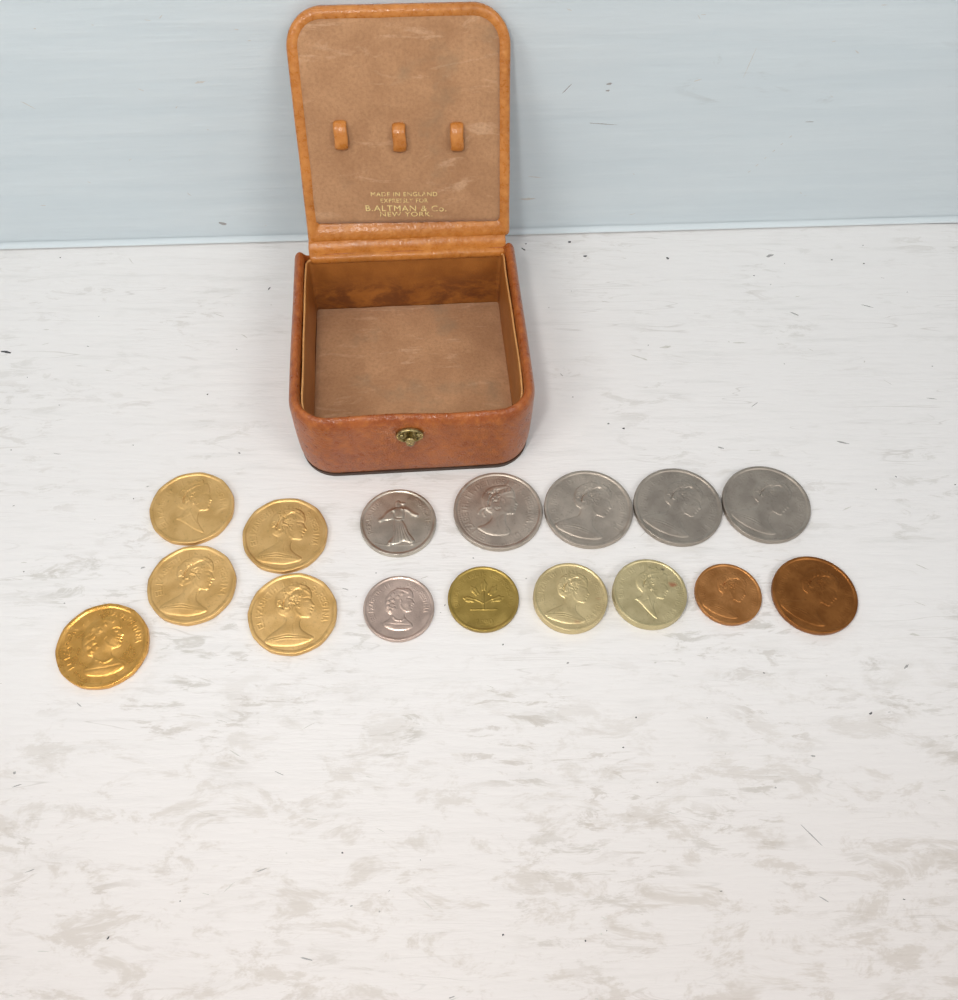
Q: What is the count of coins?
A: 16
